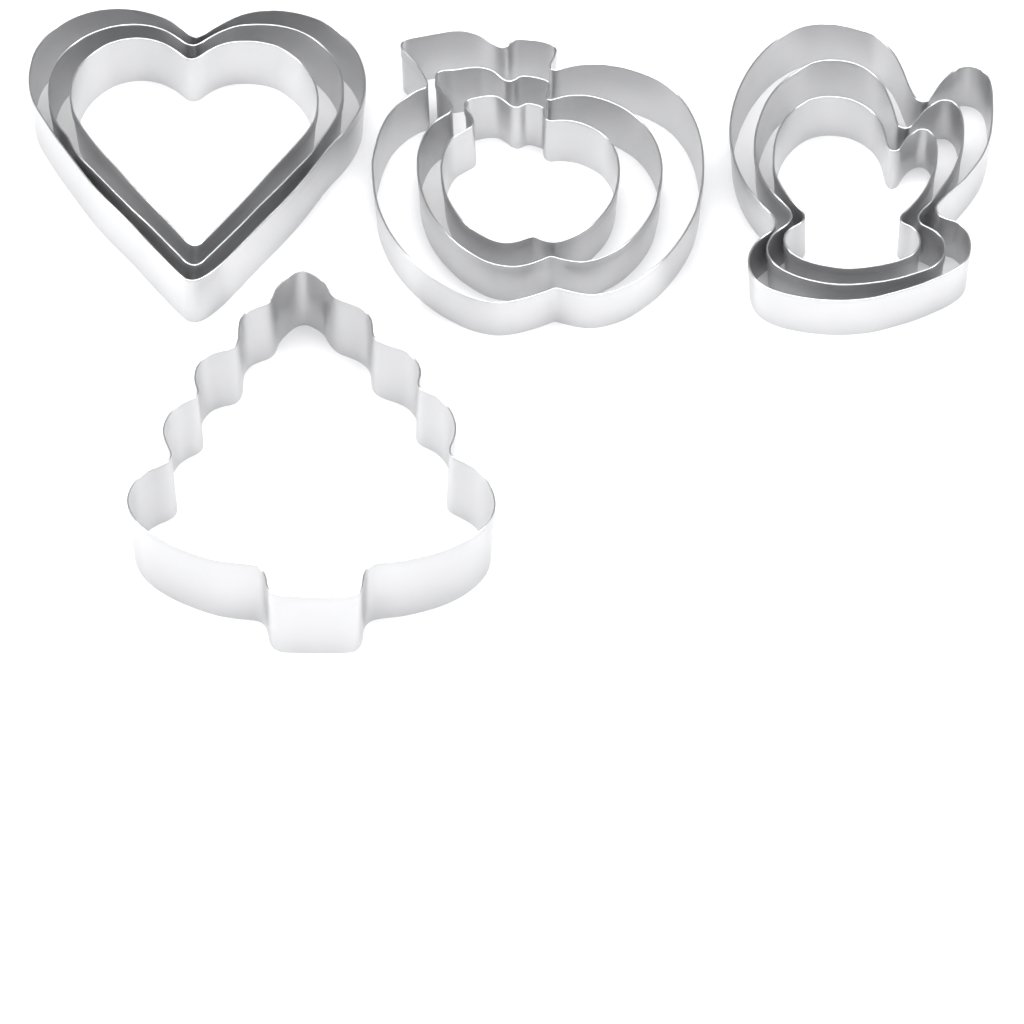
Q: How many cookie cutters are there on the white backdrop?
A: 10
